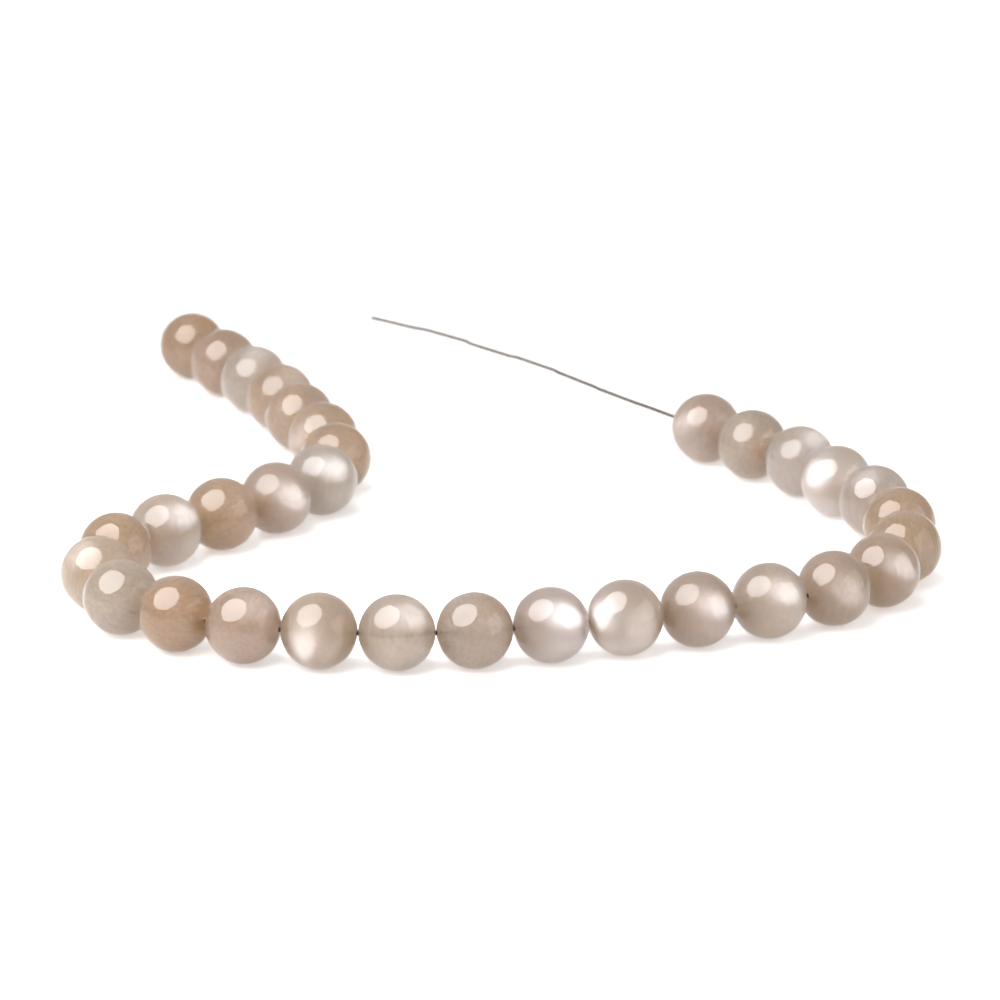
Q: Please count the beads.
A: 32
